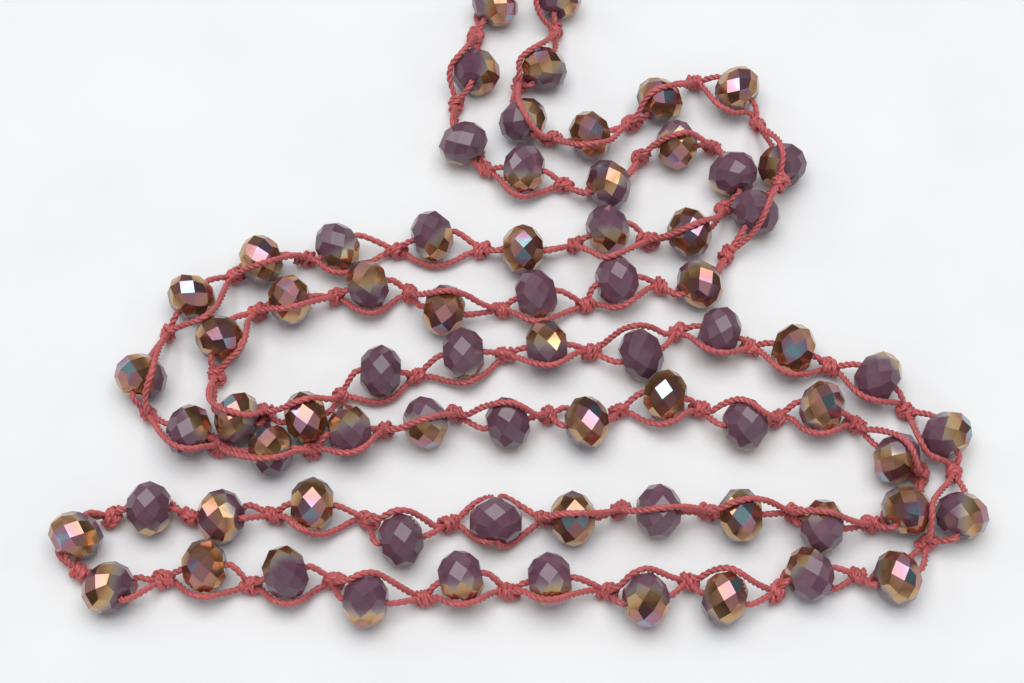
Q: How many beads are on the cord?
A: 72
